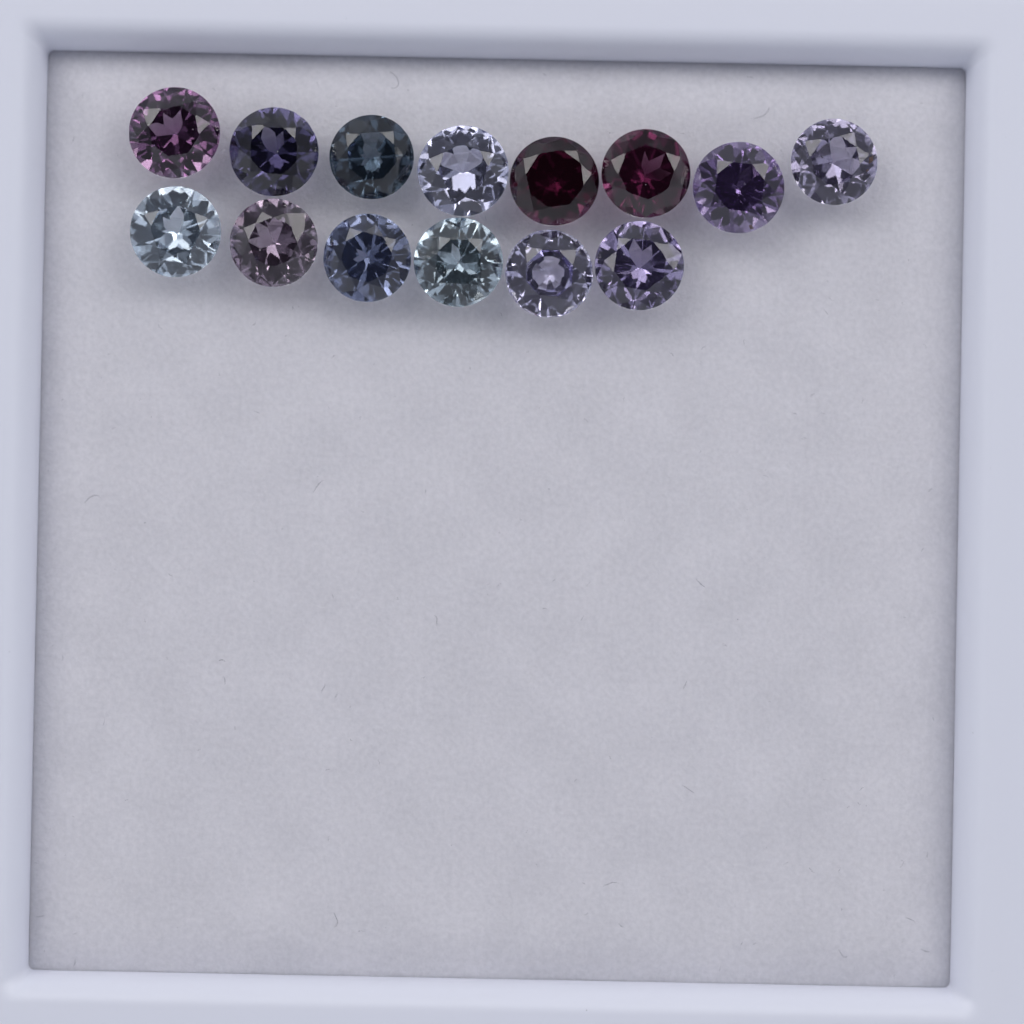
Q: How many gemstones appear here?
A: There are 14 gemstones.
